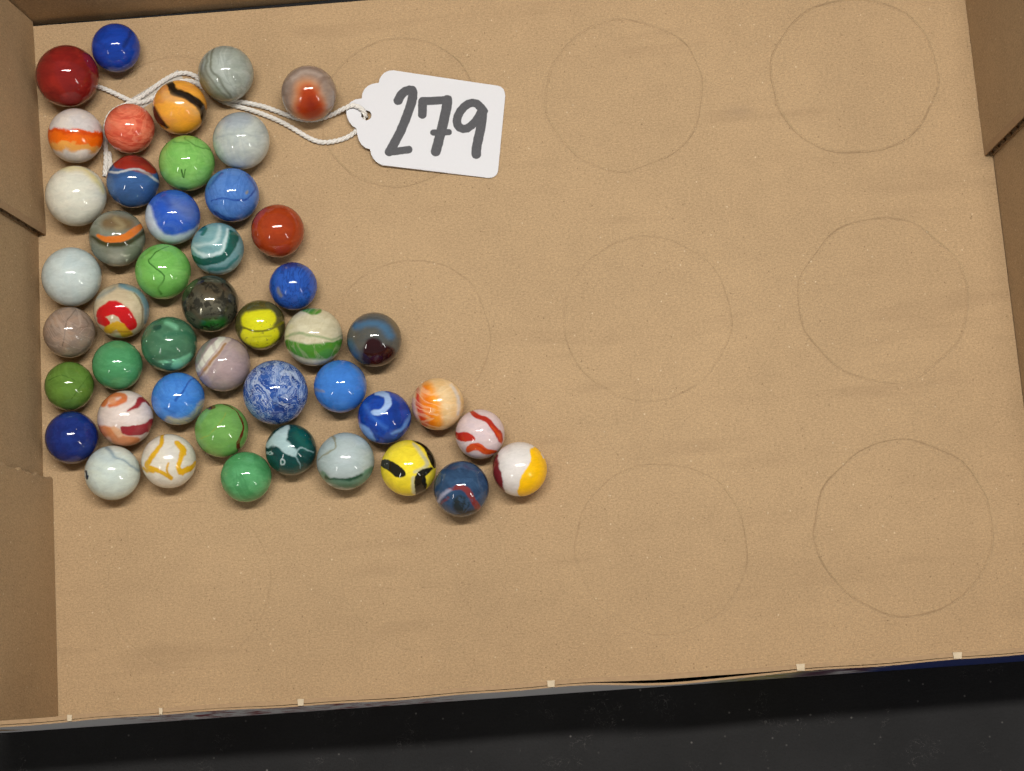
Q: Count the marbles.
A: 46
